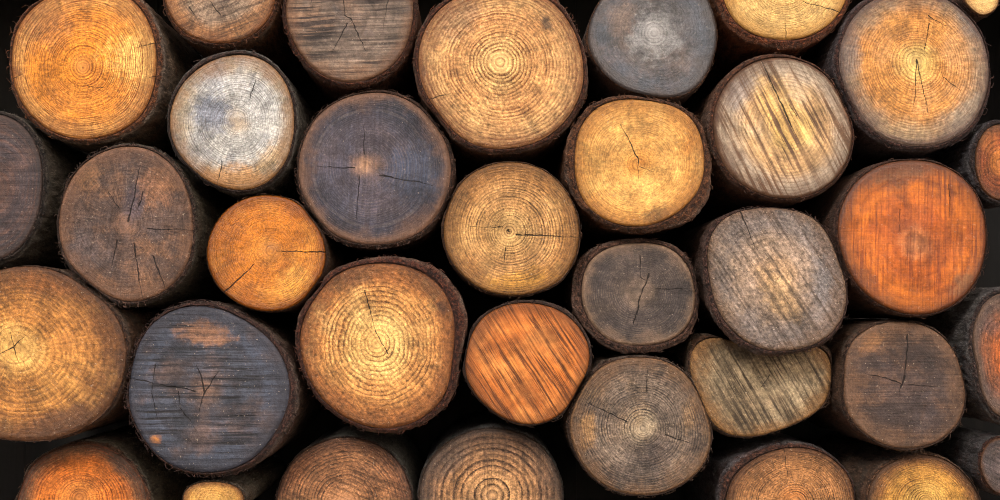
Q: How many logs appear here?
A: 35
